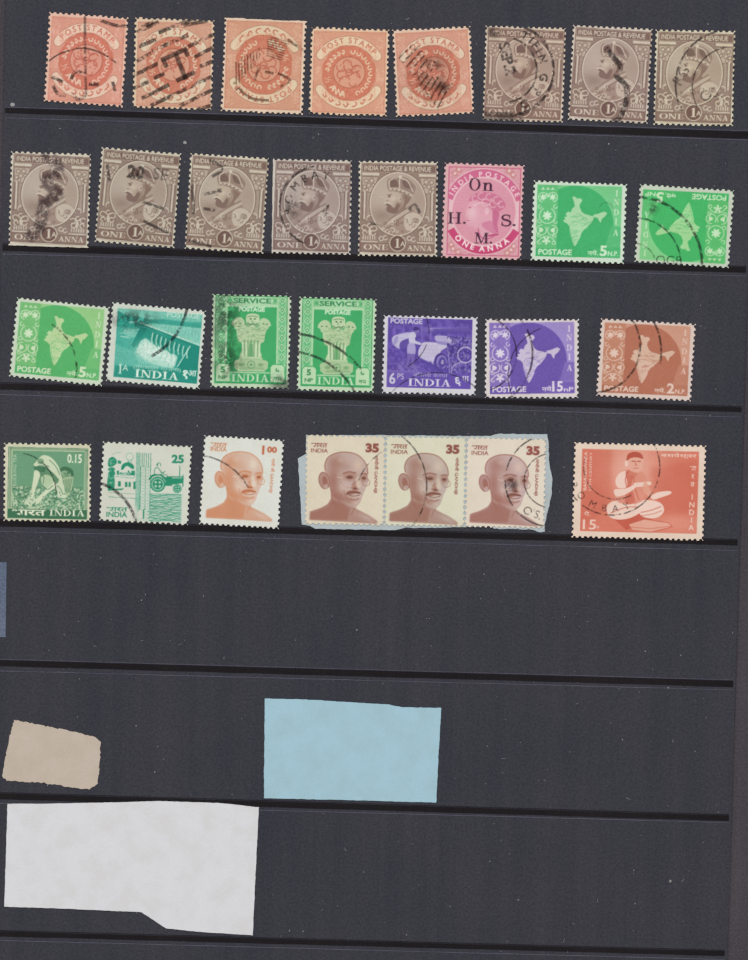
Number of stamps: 30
